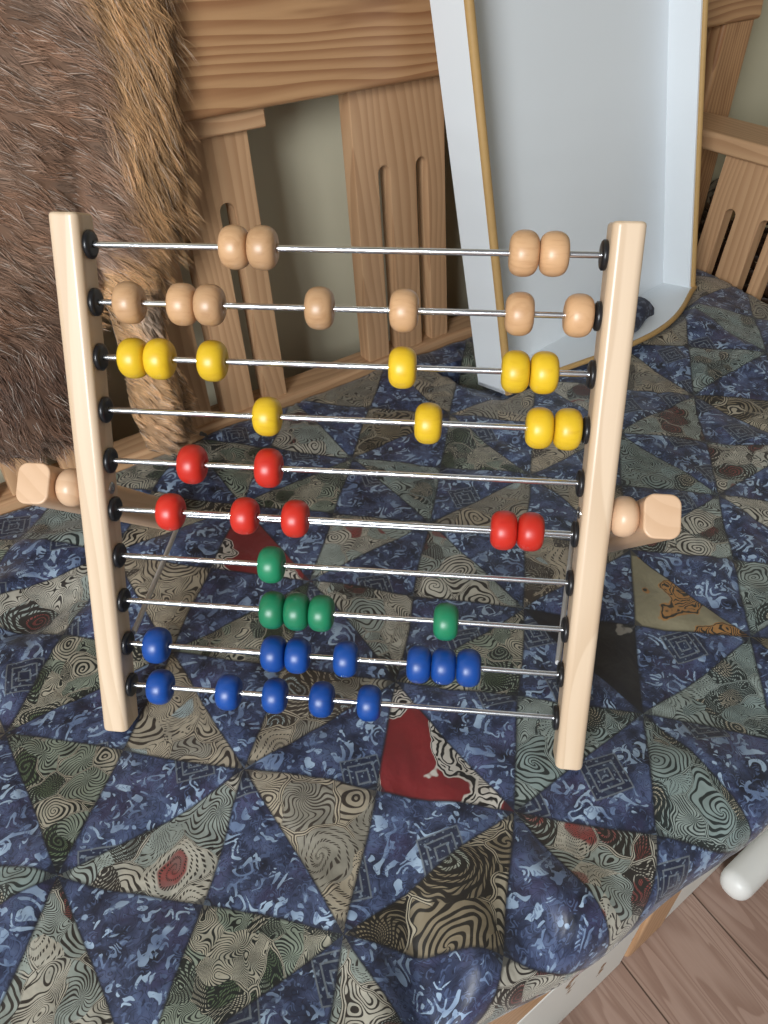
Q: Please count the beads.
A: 45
